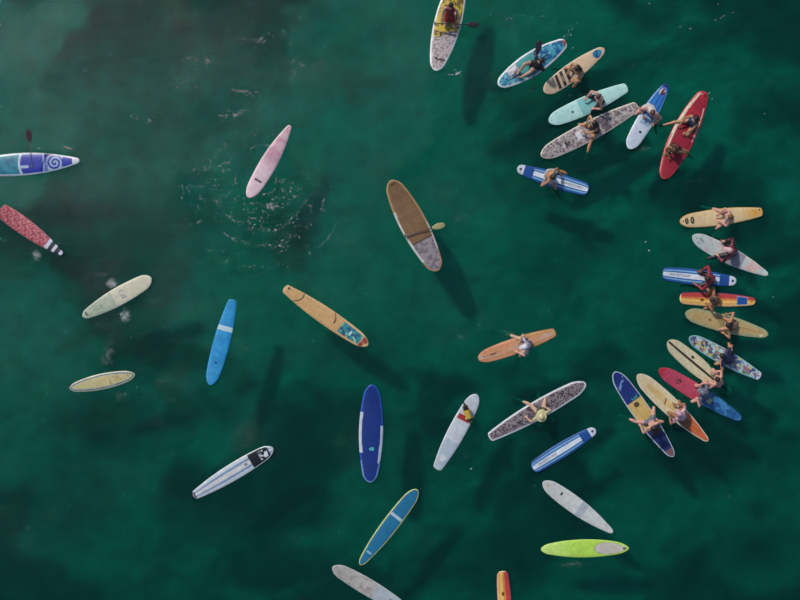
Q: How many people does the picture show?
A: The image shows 21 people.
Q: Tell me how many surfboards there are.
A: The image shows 37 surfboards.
